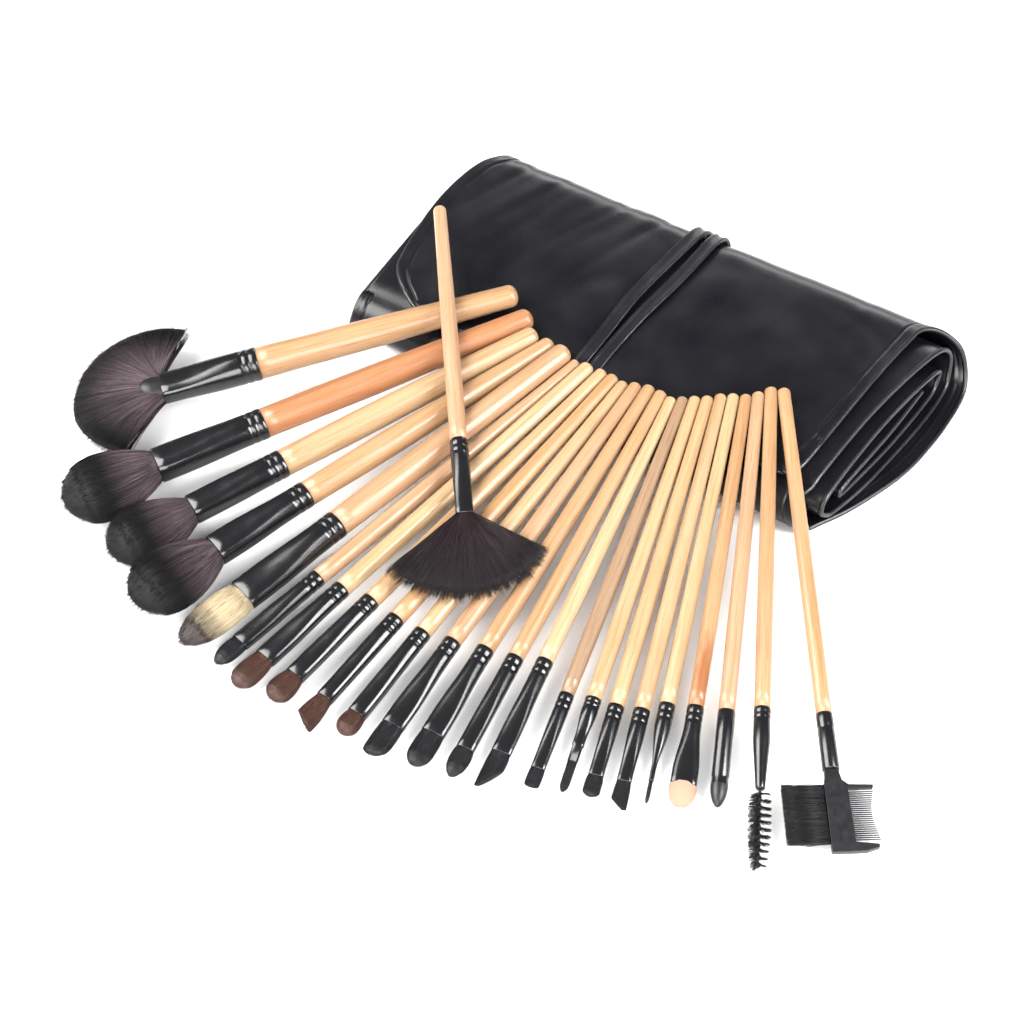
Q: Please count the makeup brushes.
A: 24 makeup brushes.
